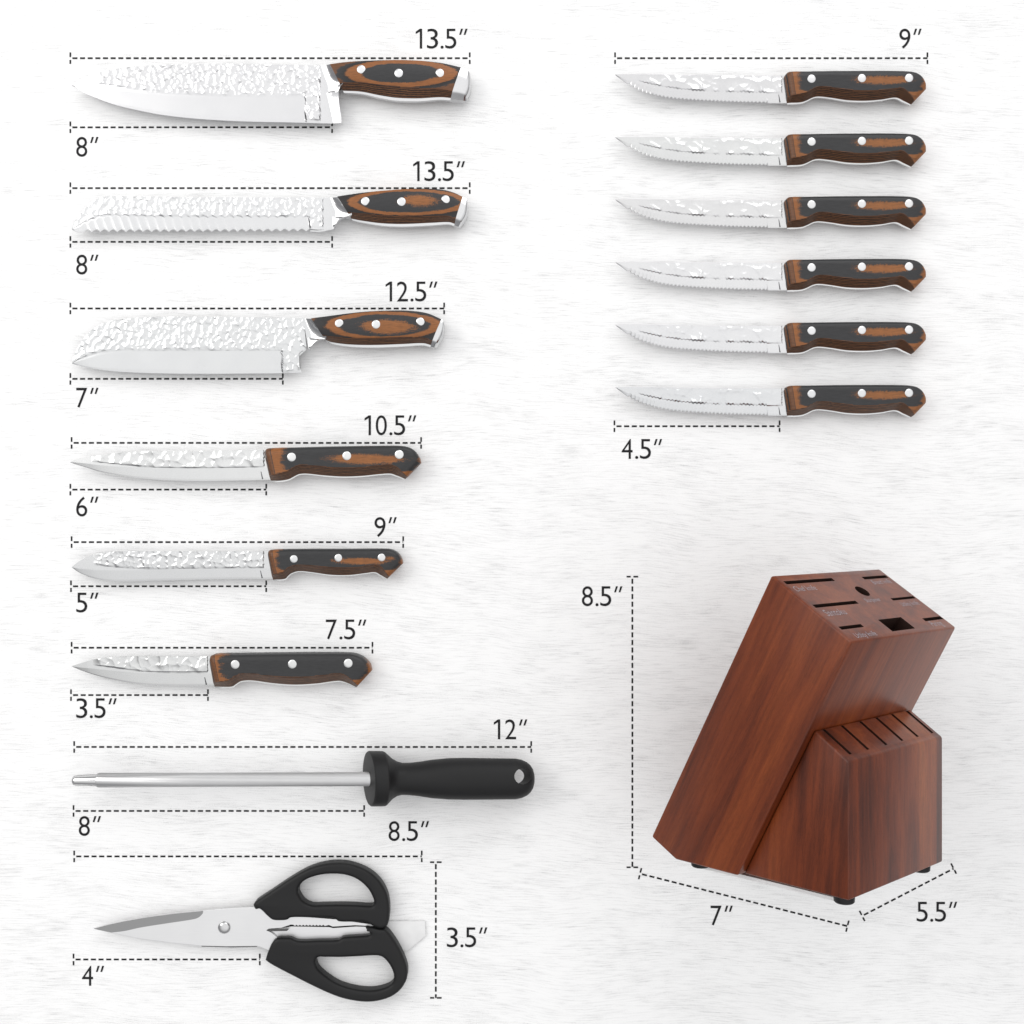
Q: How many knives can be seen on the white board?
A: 12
